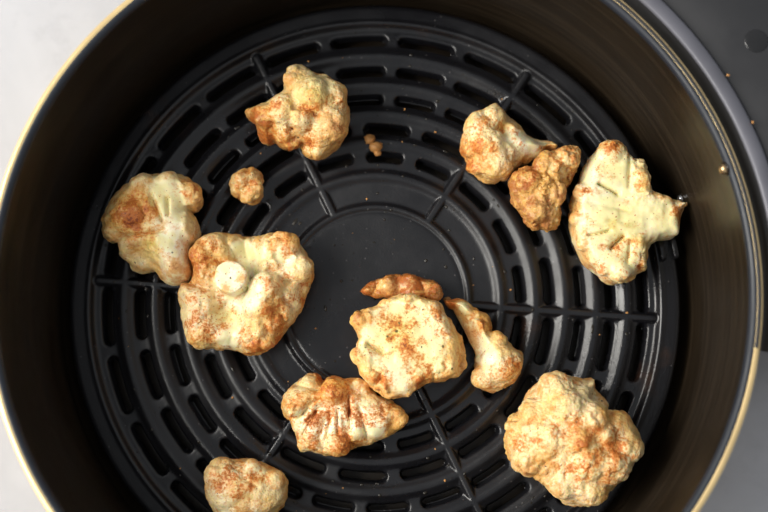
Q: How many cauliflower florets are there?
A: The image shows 13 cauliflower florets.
